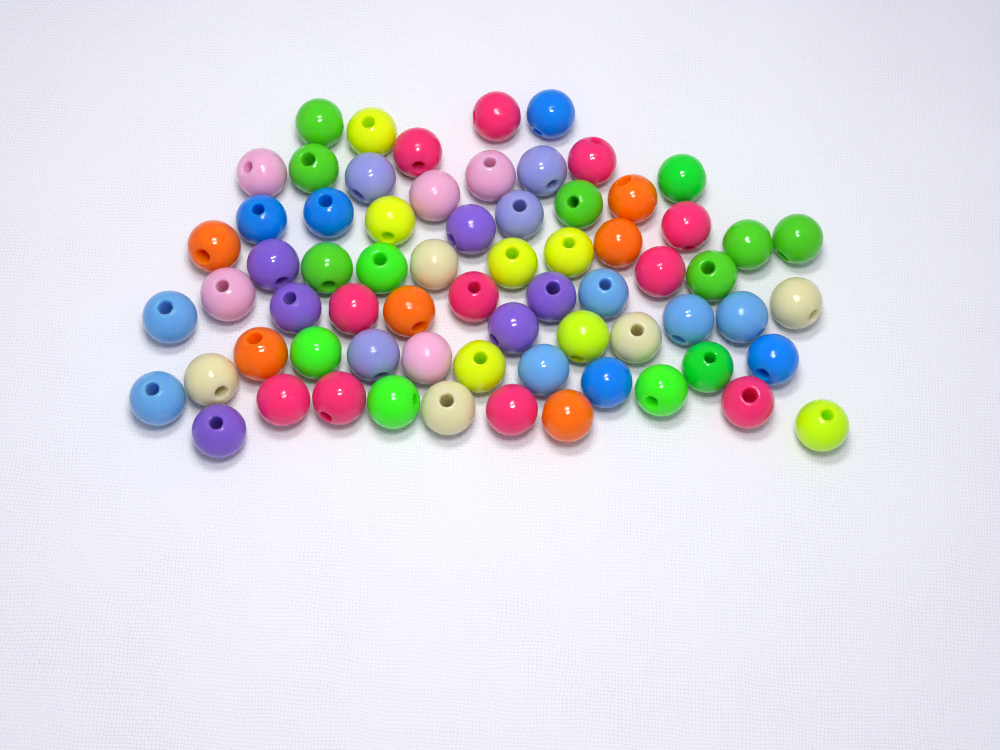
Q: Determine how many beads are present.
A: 68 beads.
